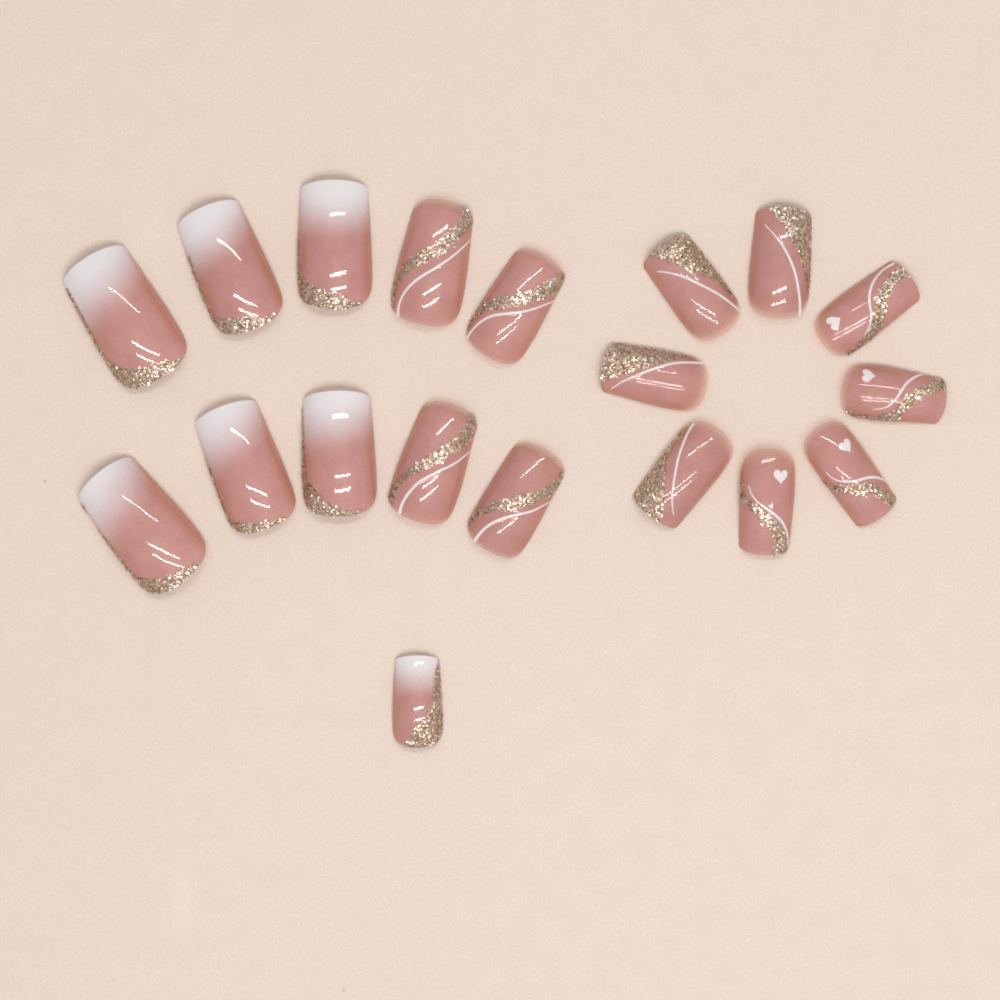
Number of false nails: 19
